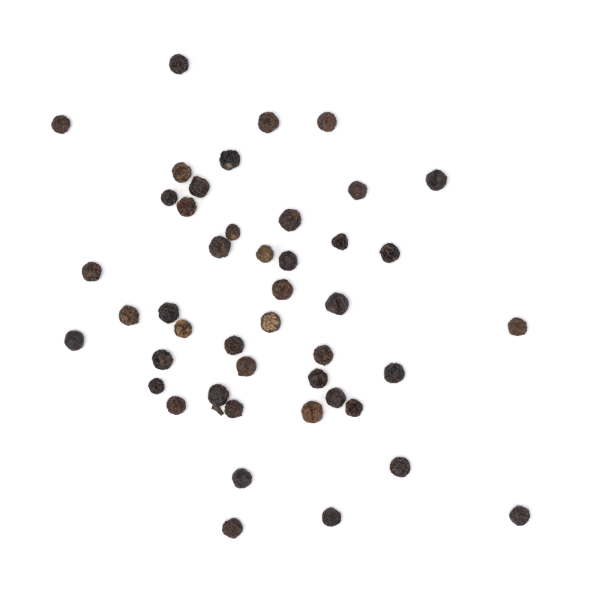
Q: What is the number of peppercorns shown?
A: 45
